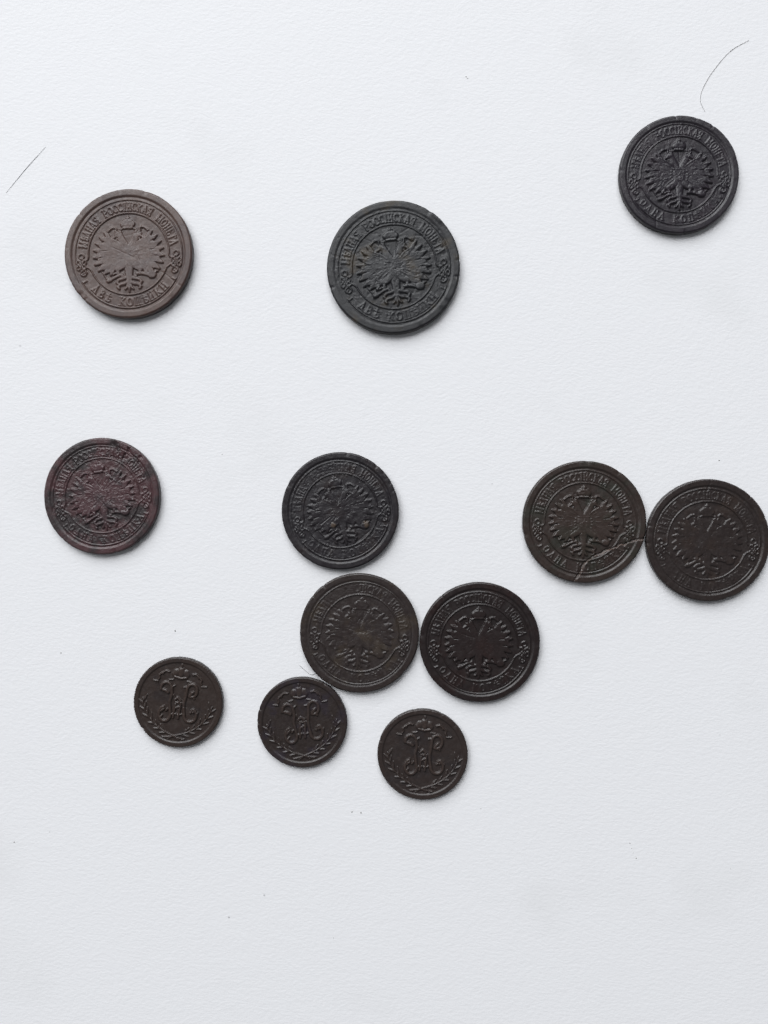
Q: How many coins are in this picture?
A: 12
